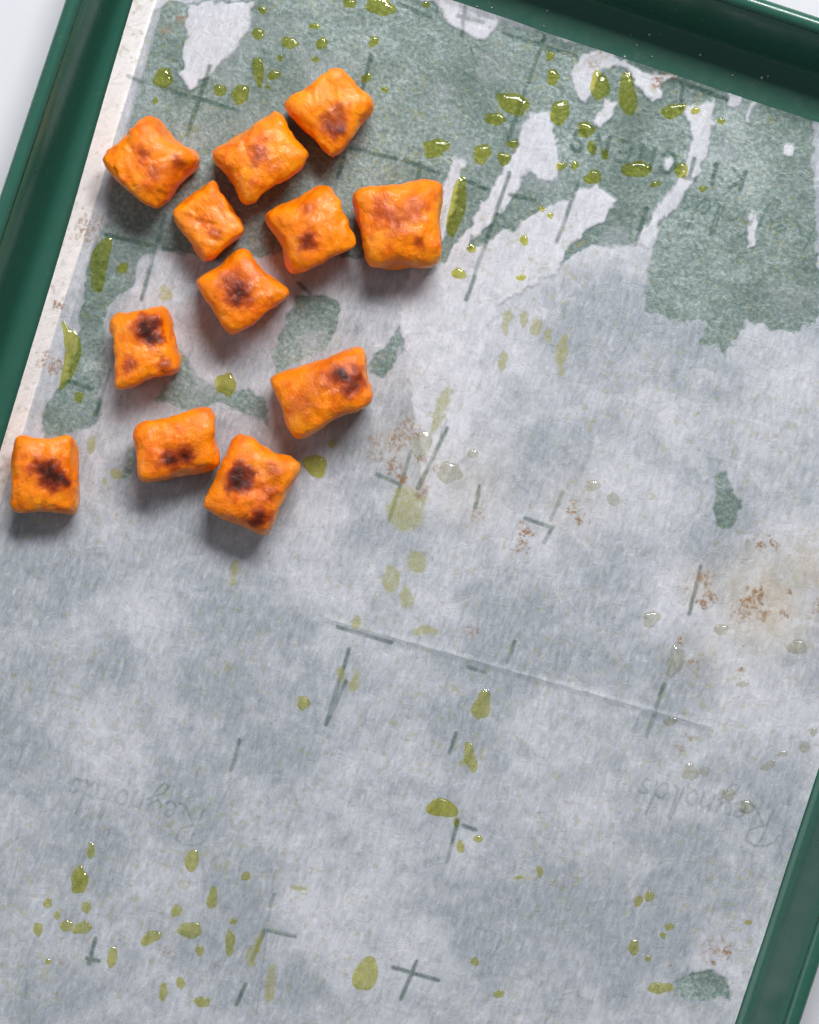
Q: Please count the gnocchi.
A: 12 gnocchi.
